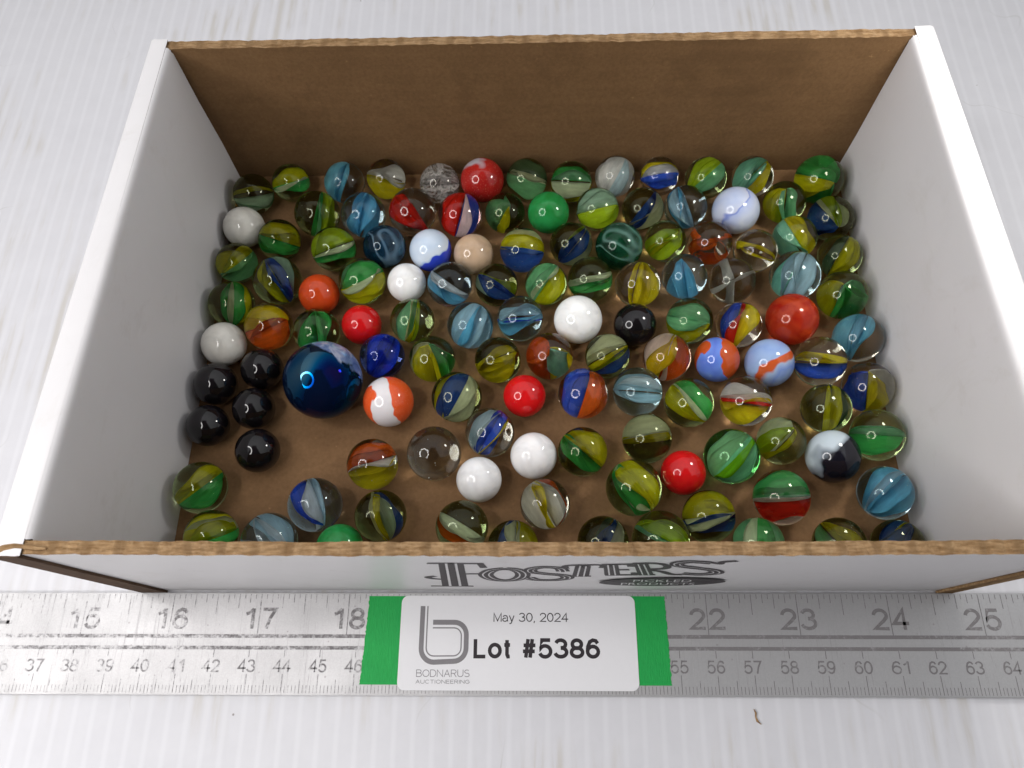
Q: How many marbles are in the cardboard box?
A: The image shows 121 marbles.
